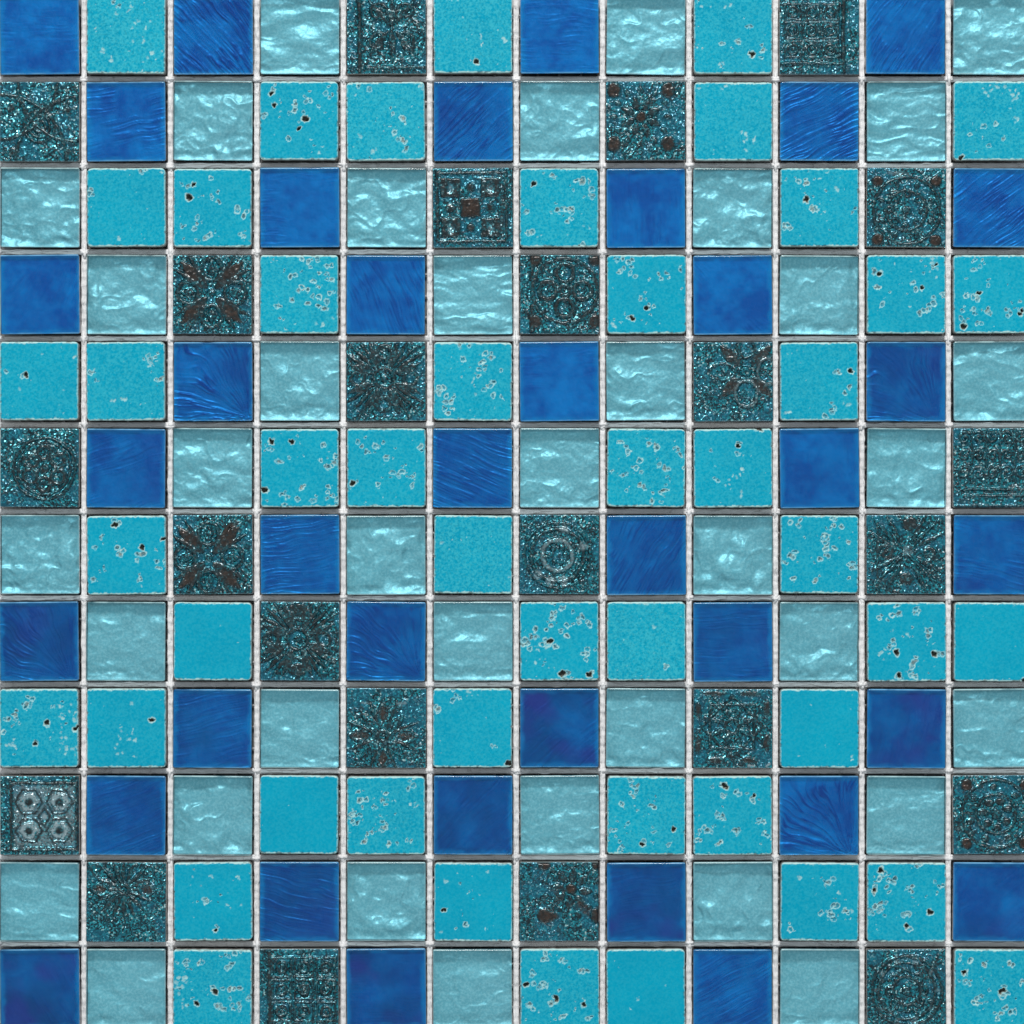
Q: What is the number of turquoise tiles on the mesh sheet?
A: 47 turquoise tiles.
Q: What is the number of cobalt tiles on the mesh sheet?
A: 37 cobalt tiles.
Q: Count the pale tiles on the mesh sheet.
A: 36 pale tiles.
